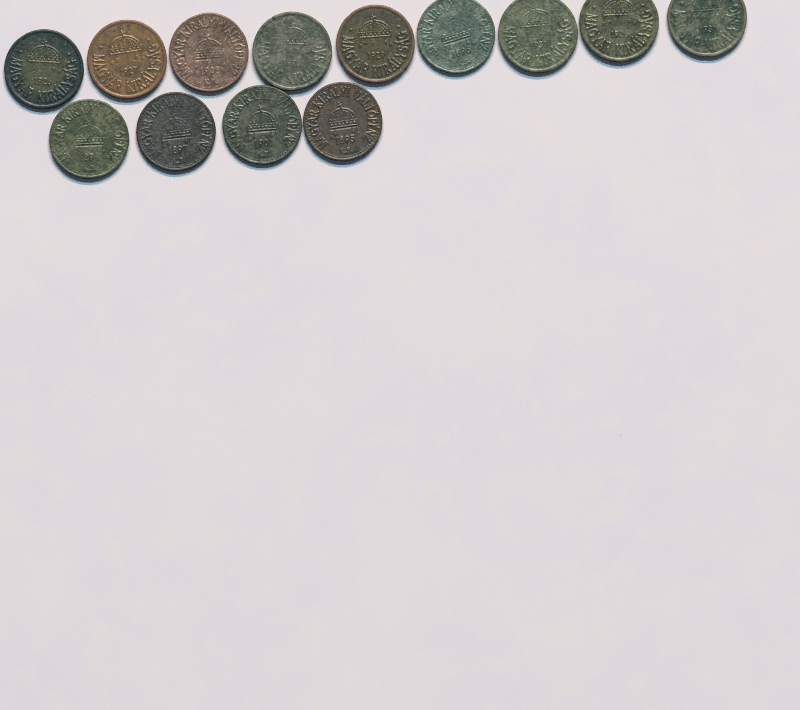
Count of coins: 13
